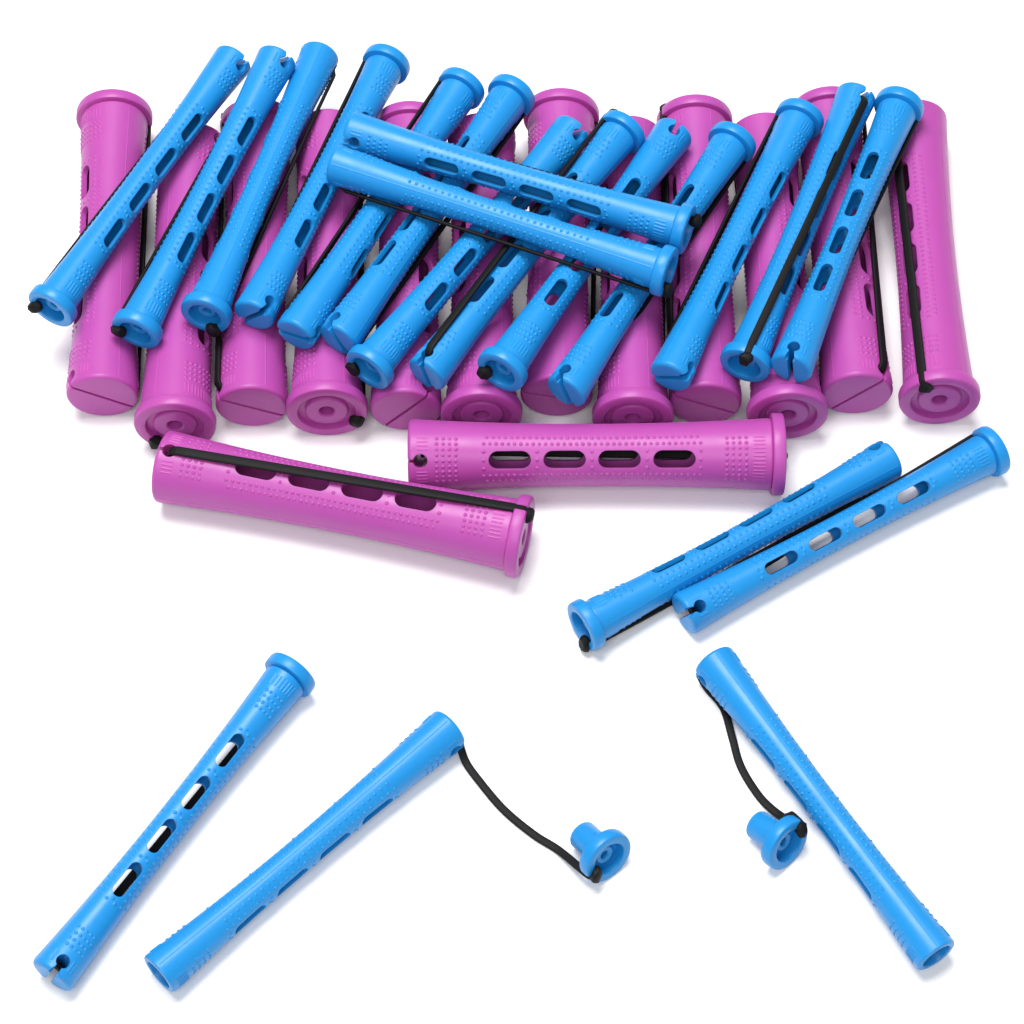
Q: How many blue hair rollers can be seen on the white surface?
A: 20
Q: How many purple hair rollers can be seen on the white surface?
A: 14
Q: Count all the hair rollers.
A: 34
